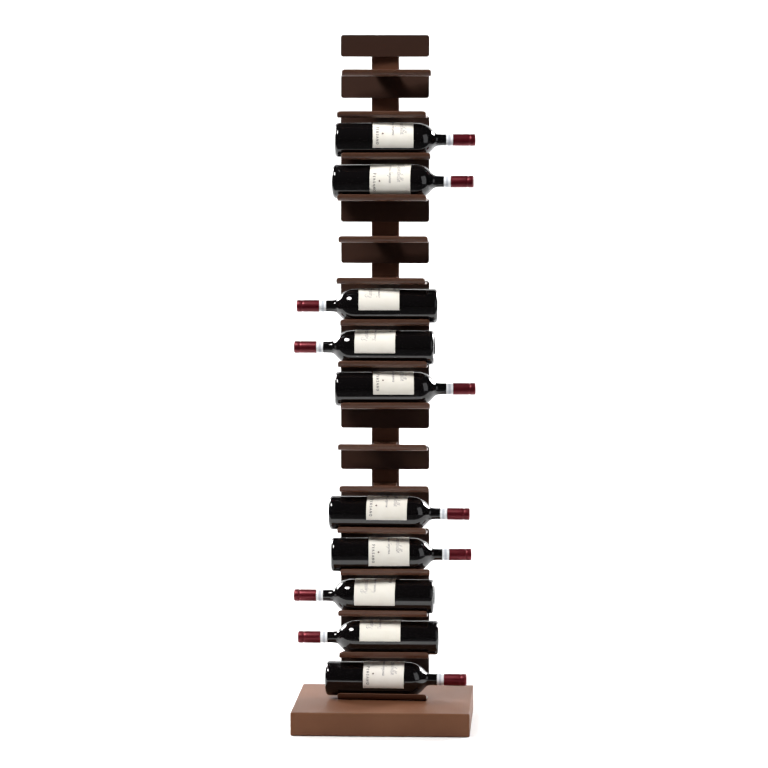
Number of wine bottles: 10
